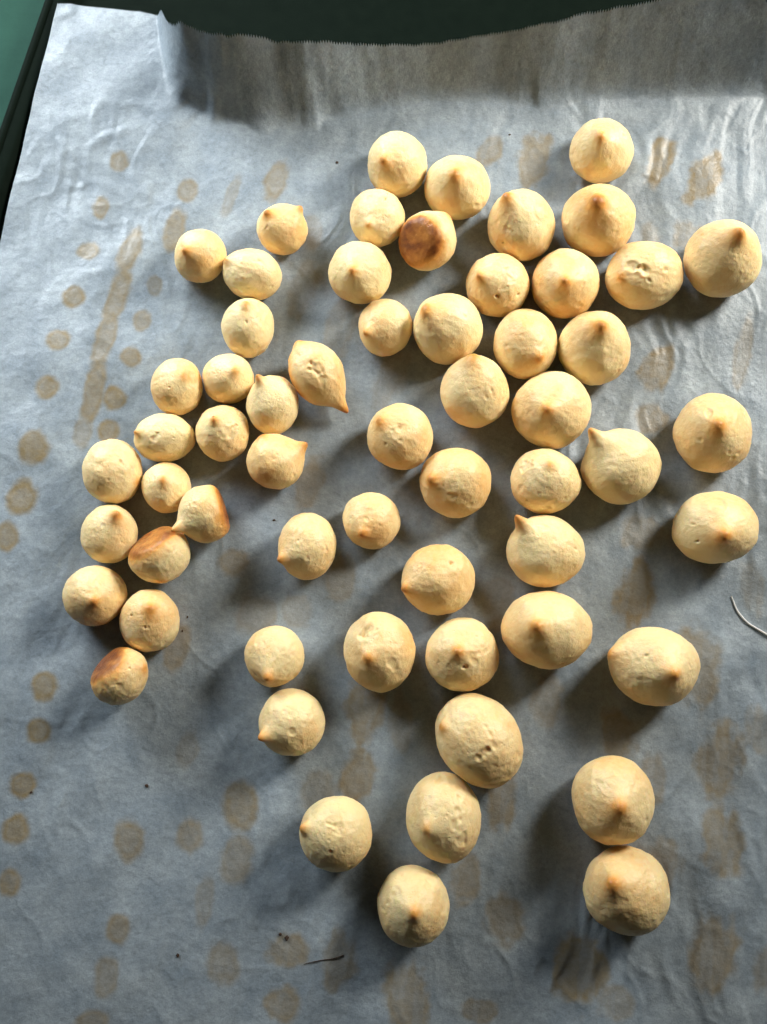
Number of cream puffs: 59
